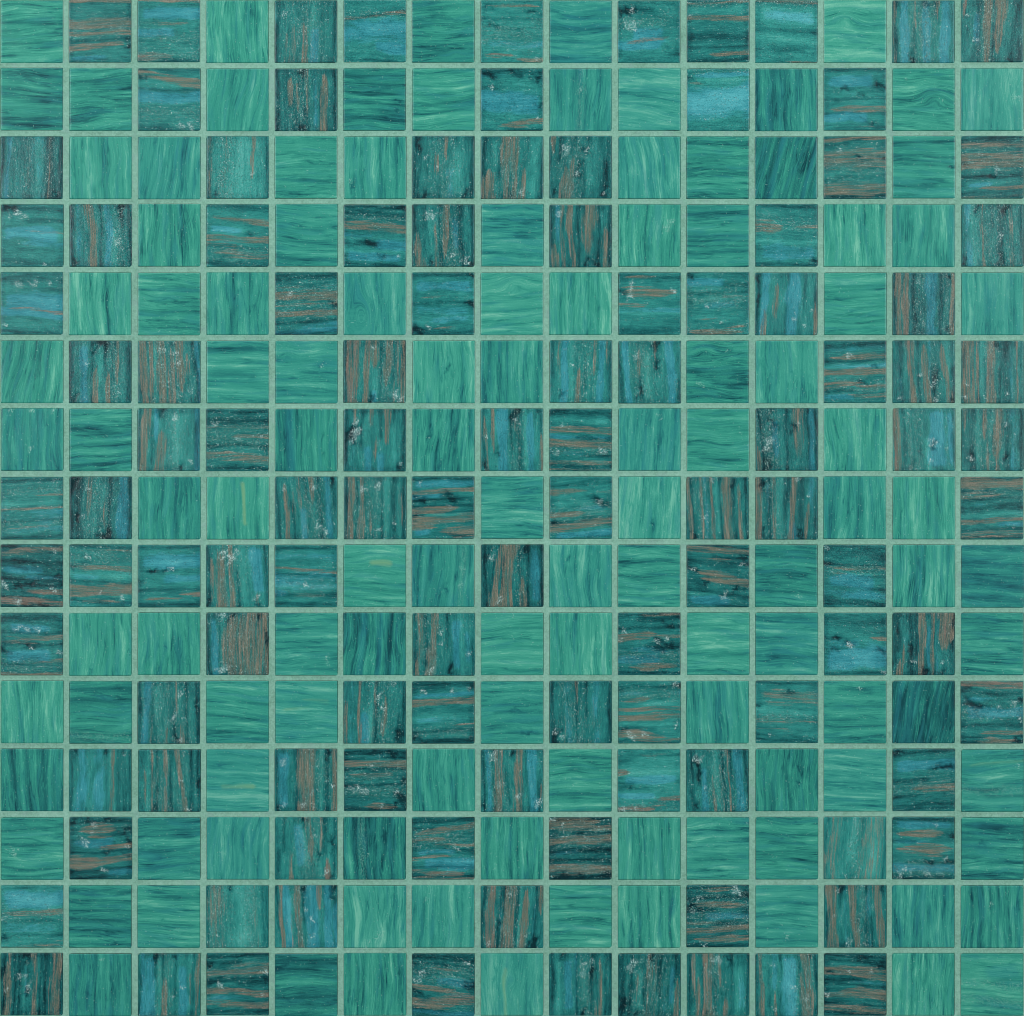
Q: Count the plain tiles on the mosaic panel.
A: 113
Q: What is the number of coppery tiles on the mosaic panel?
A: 112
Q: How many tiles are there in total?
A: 225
